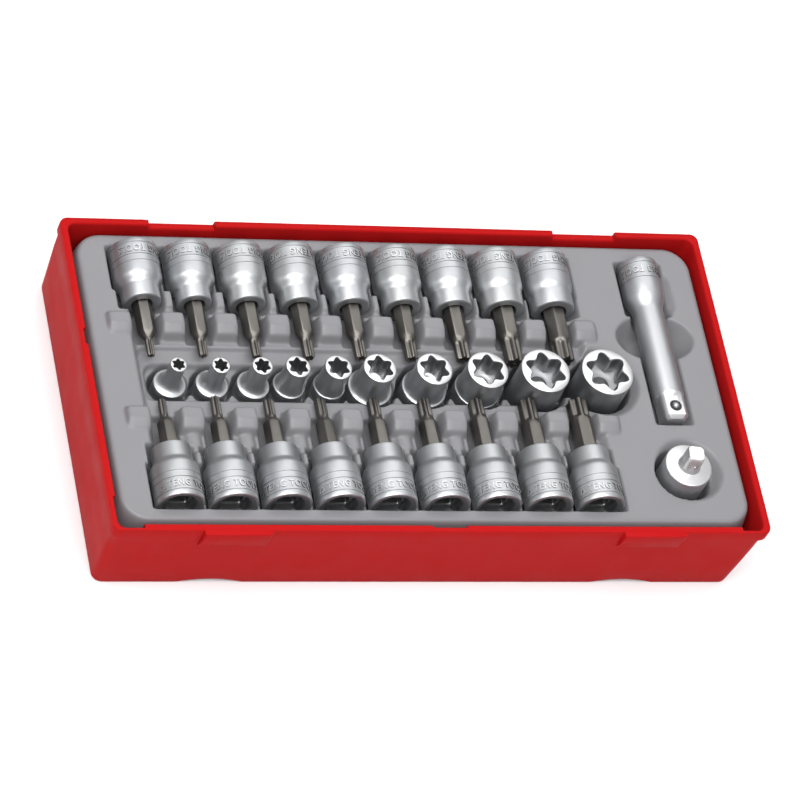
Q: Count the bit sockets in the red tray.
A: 18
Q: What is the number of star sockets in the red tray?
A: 10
